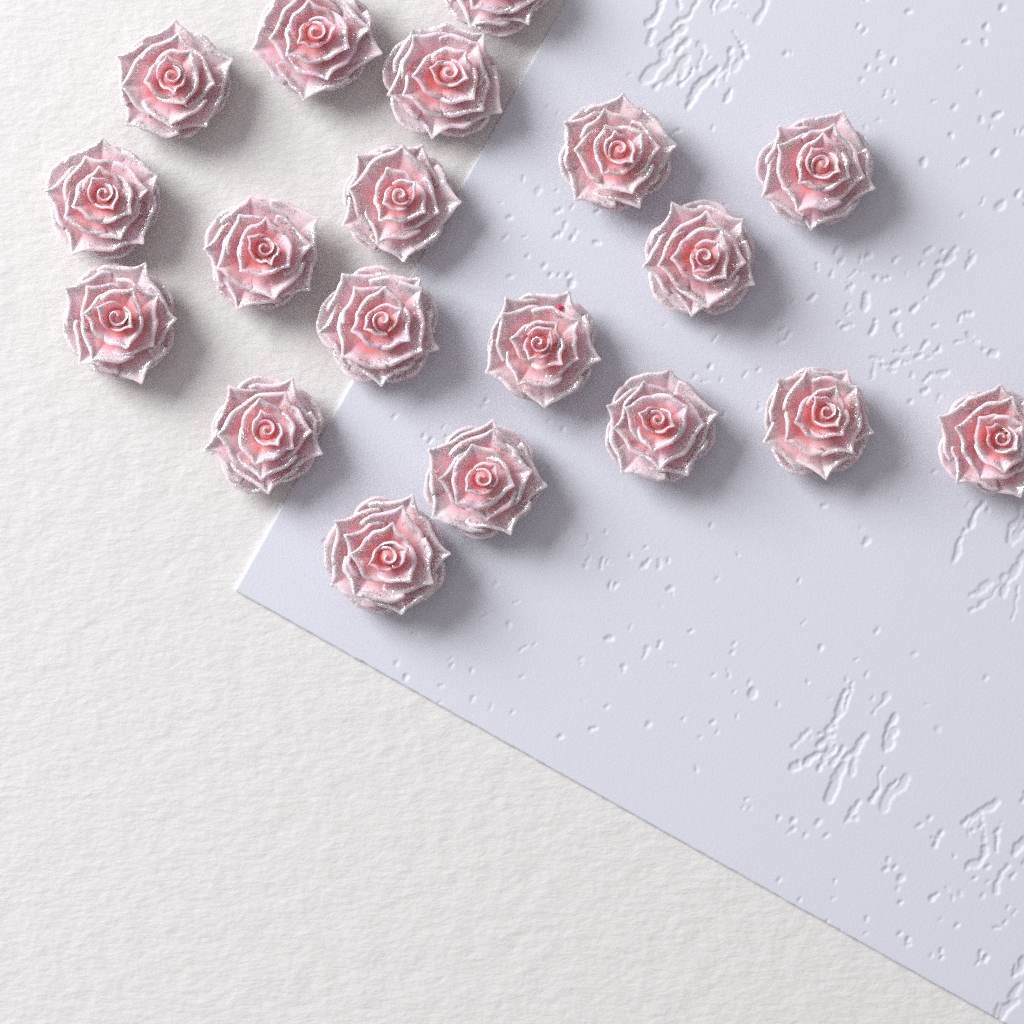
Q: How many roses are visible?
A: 19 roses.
